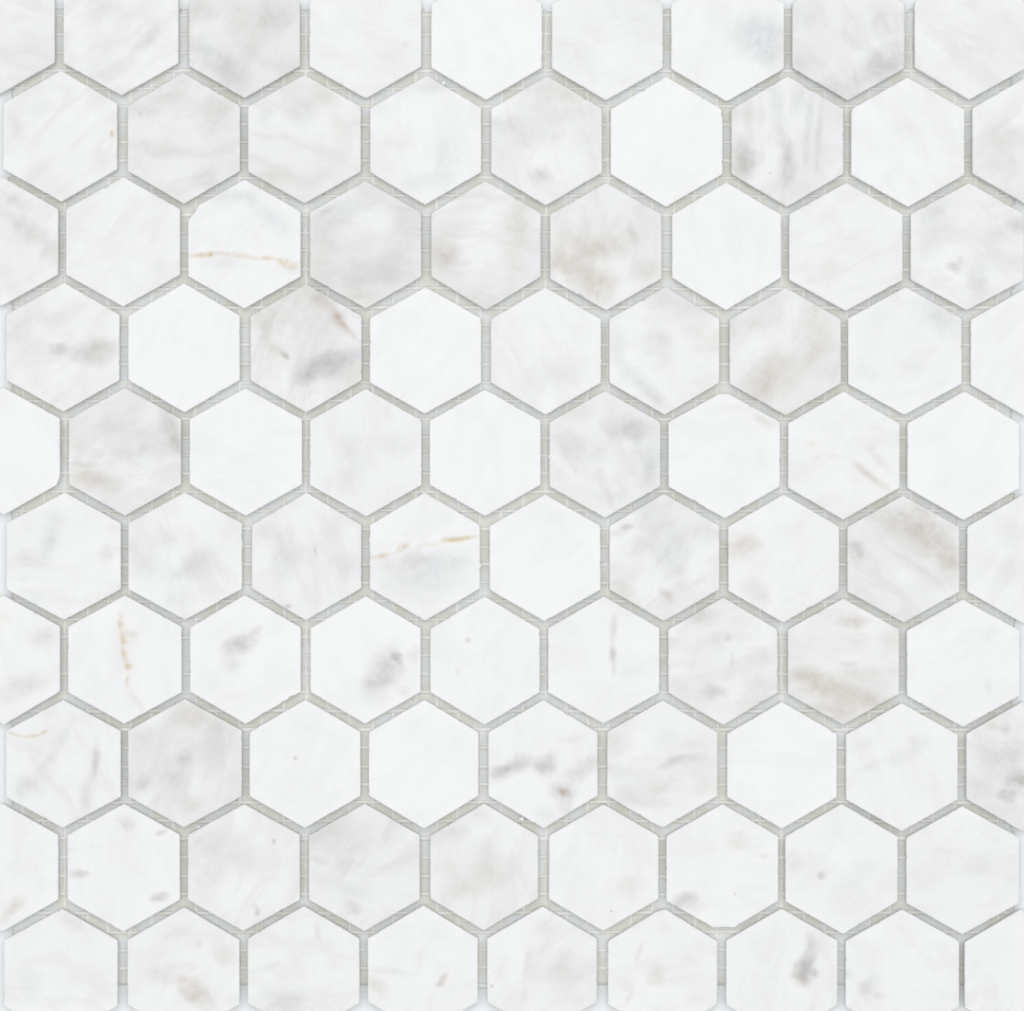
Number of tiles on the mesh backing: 90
